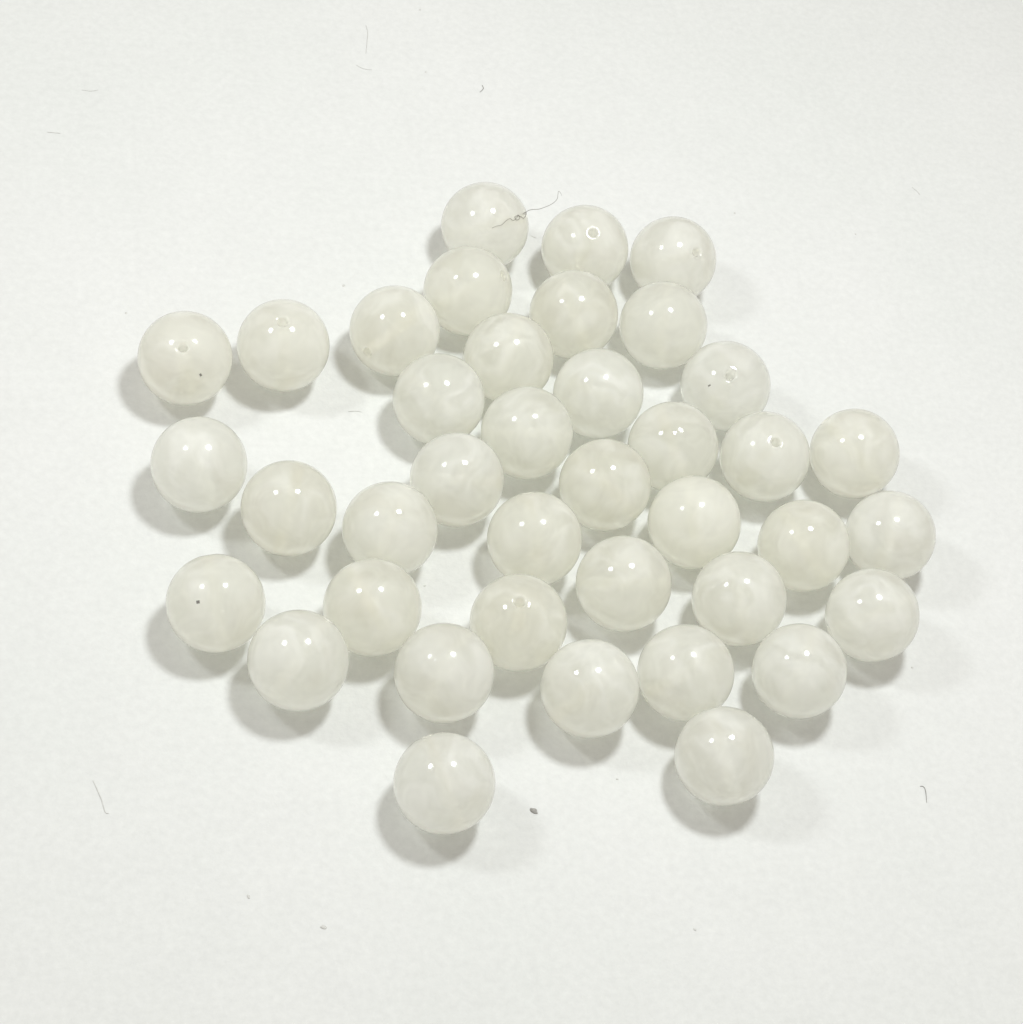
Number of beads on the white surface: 39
